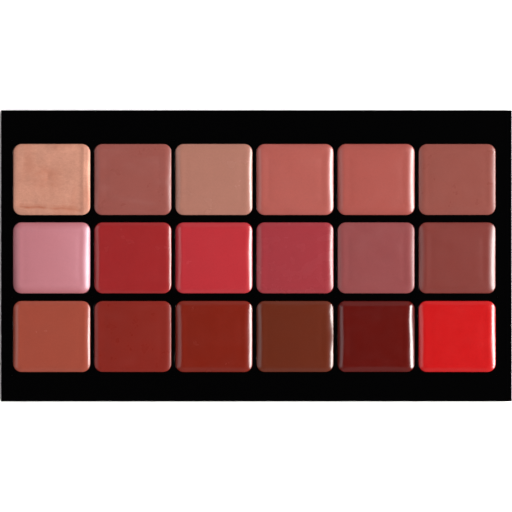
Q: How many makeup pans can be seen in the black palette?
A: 18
